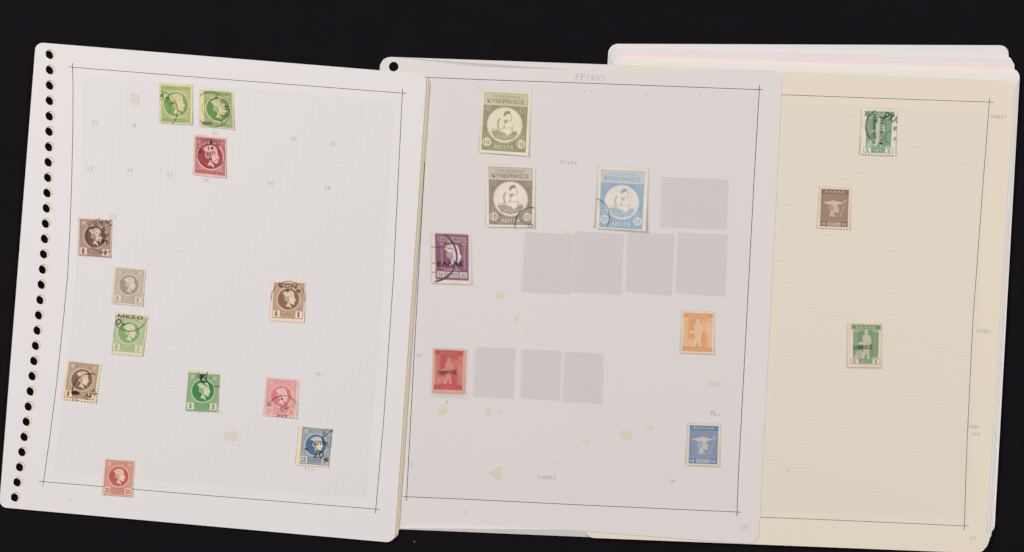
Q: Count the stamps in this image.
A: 22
